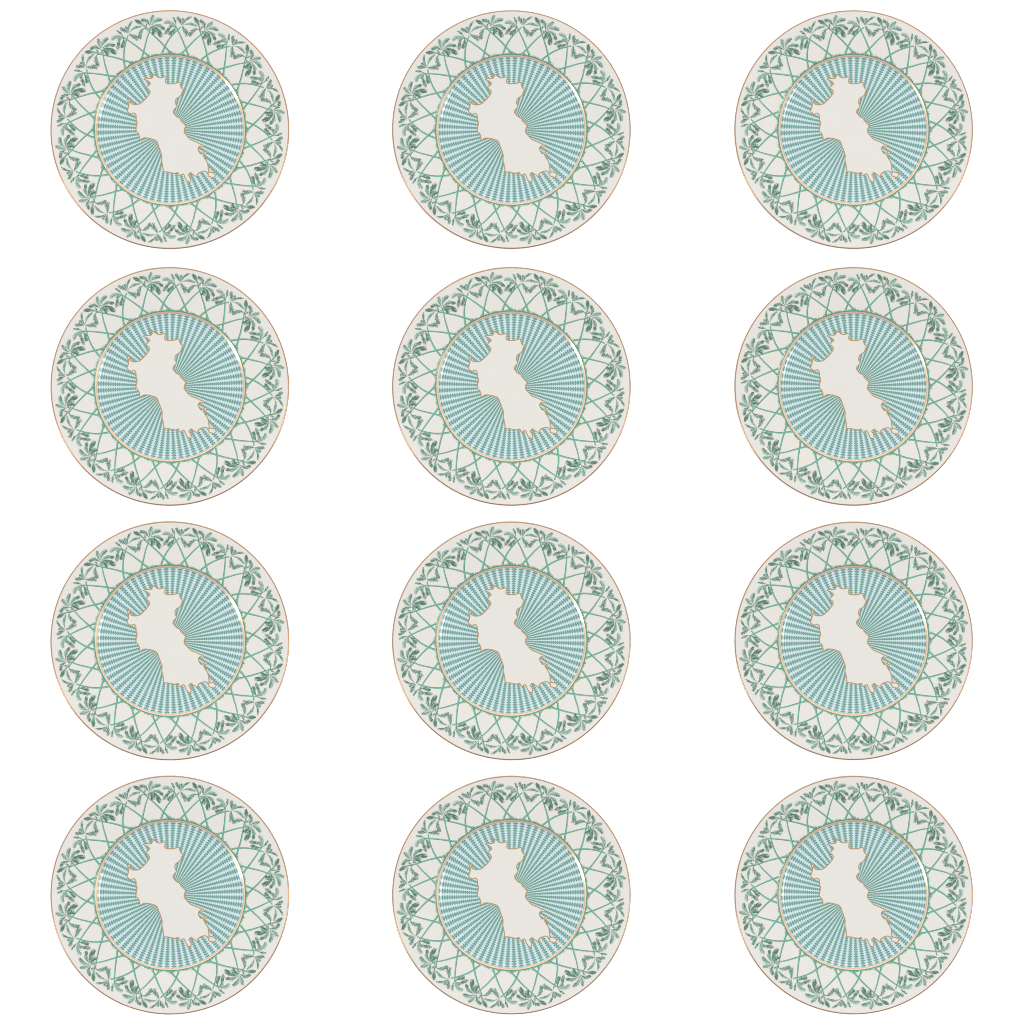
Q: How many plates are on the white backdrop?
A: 12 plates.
